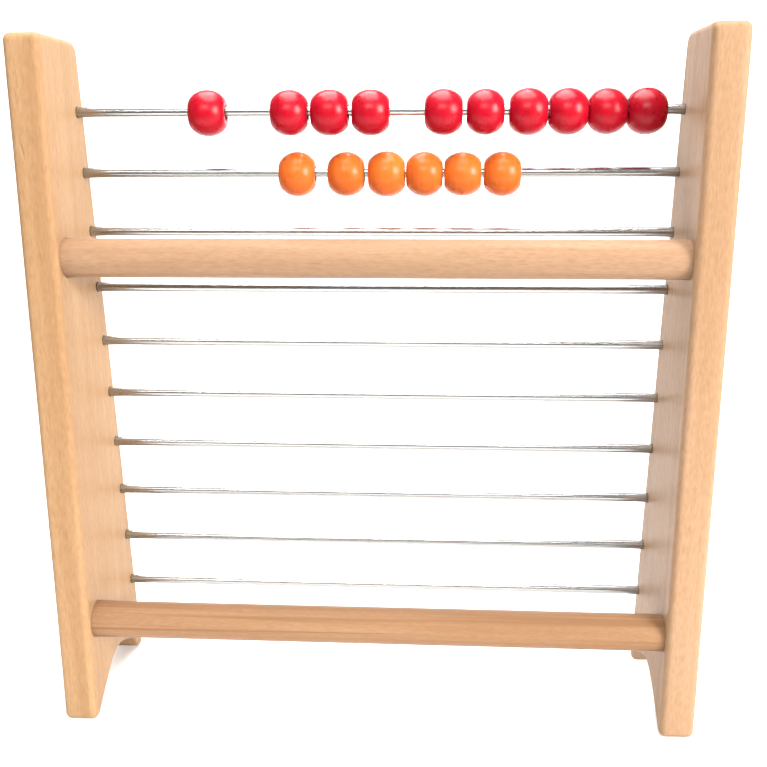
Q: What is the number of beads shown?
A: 16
